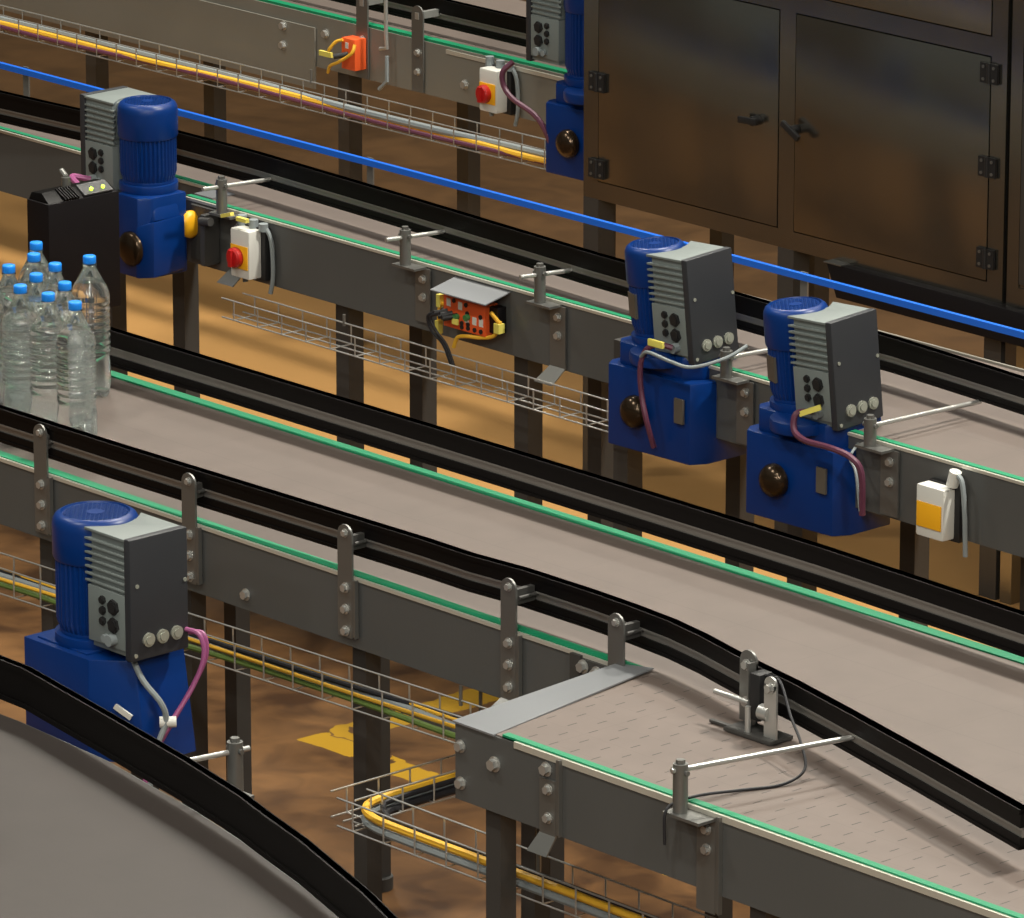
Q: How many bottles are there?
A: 10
